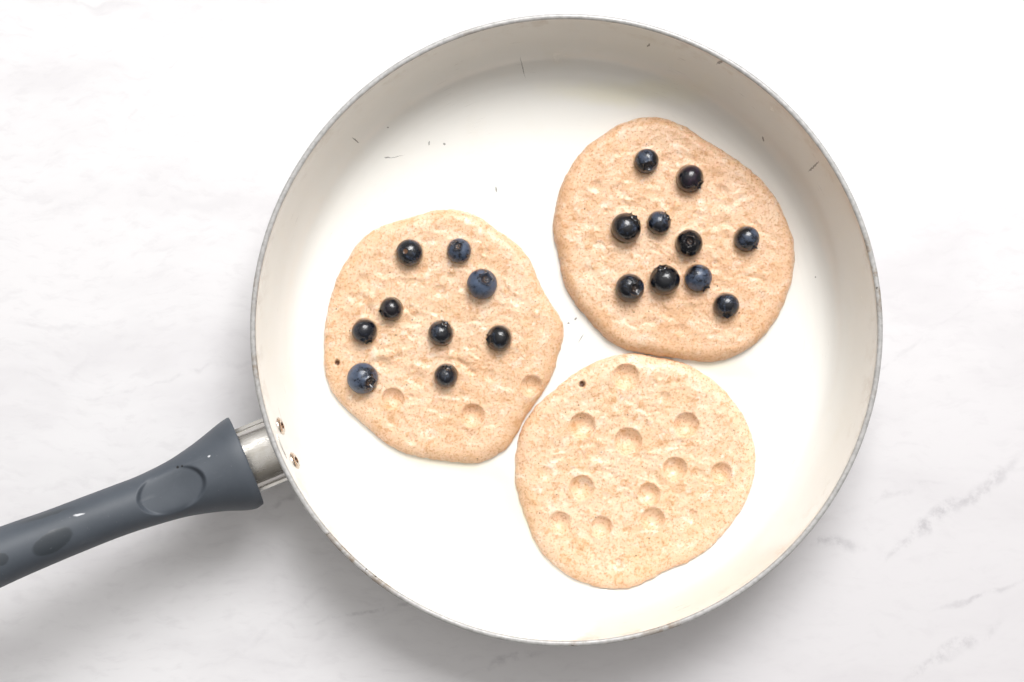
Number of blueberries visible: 19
